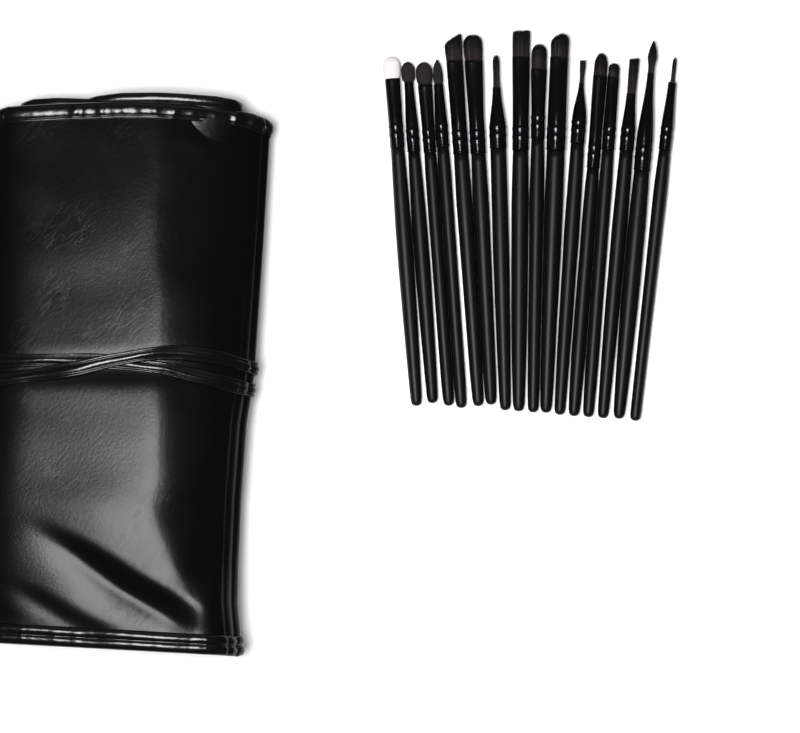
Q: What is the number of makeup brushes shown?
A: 16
